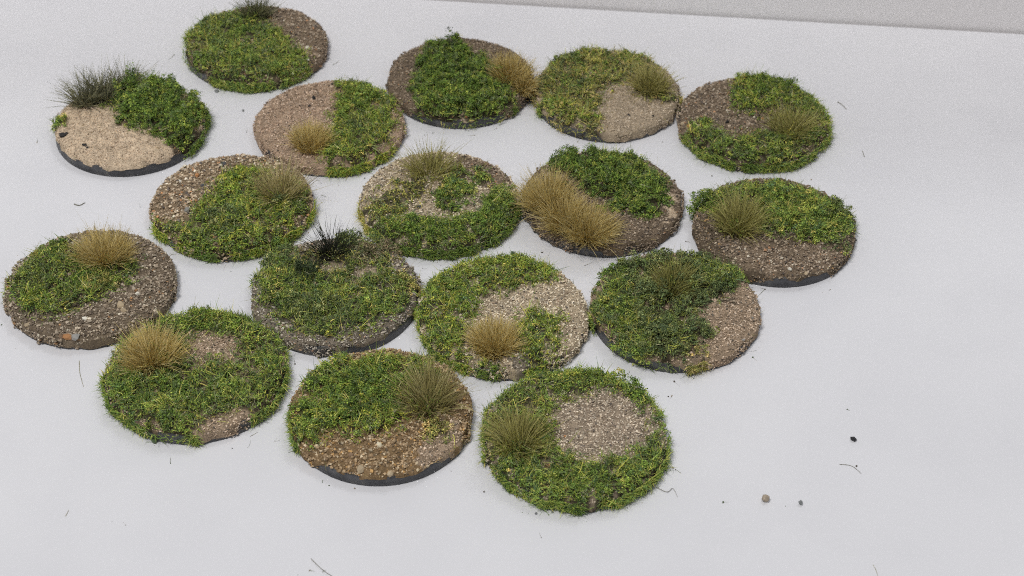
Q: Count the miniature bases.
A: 17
